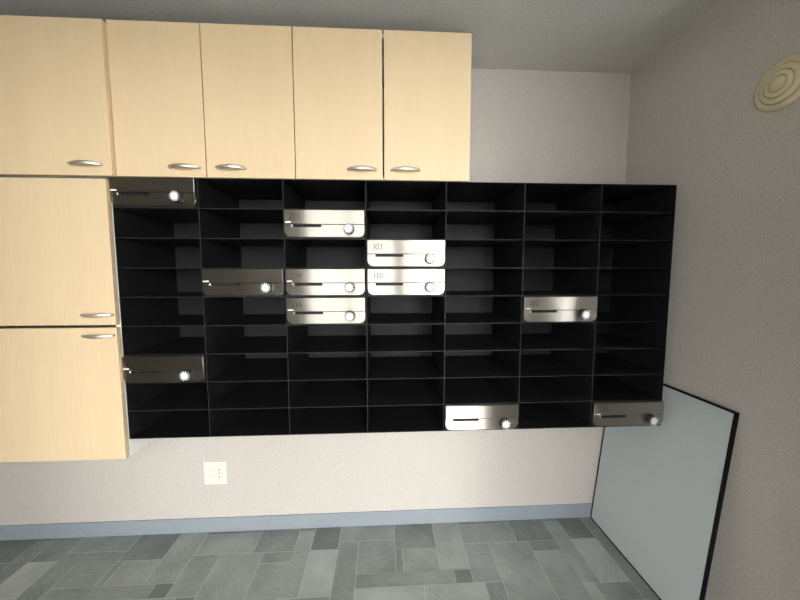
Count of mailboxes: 11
